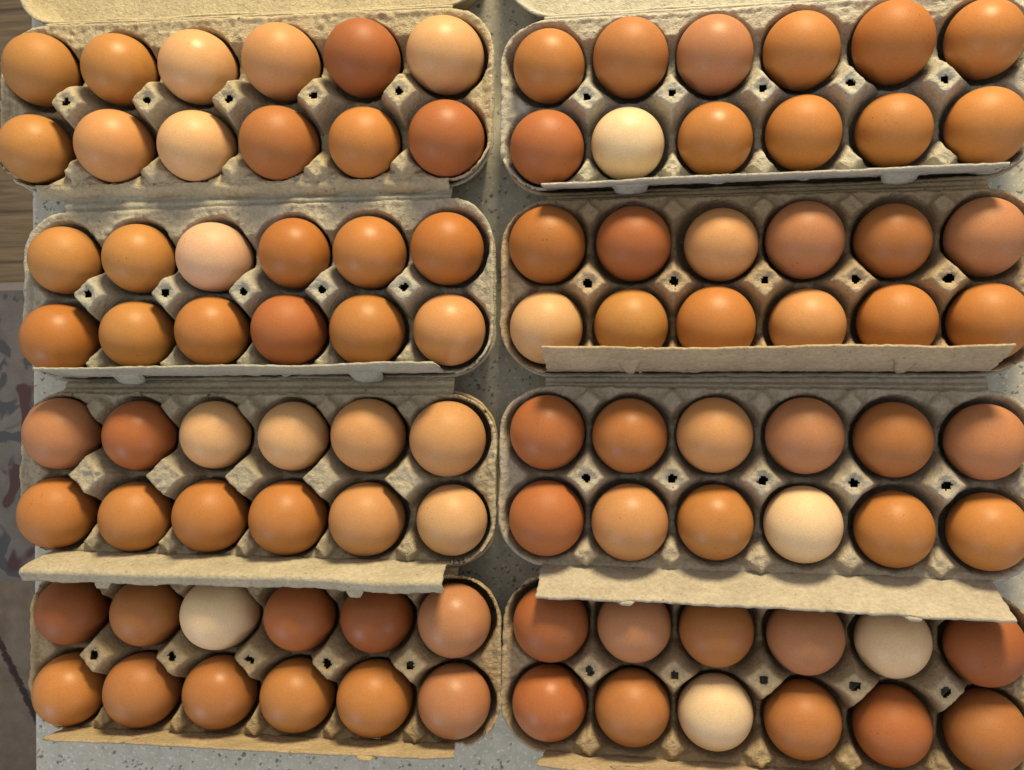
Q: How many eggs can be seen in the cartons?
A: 96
